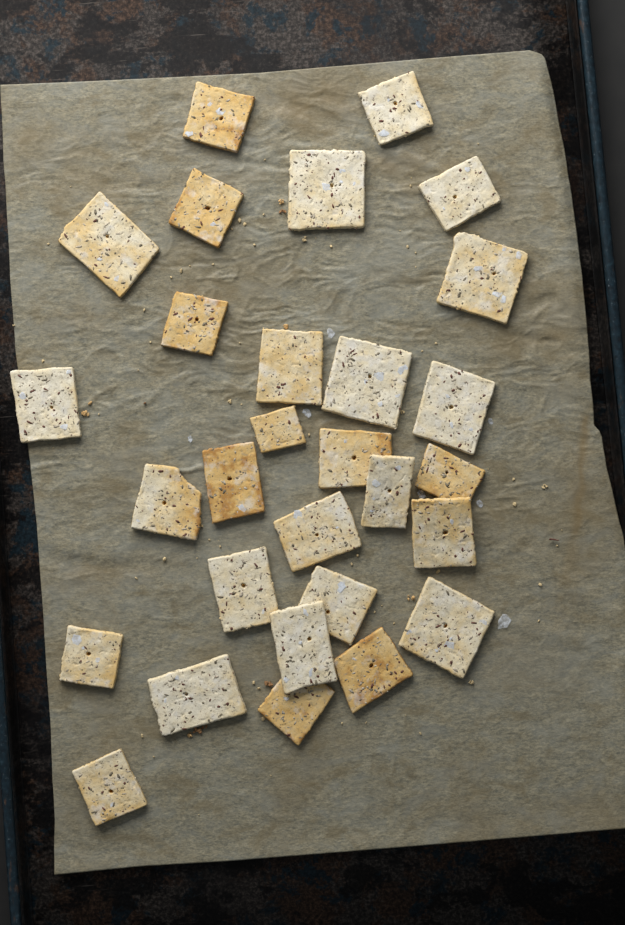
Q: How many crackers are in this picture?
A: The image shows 29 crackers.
